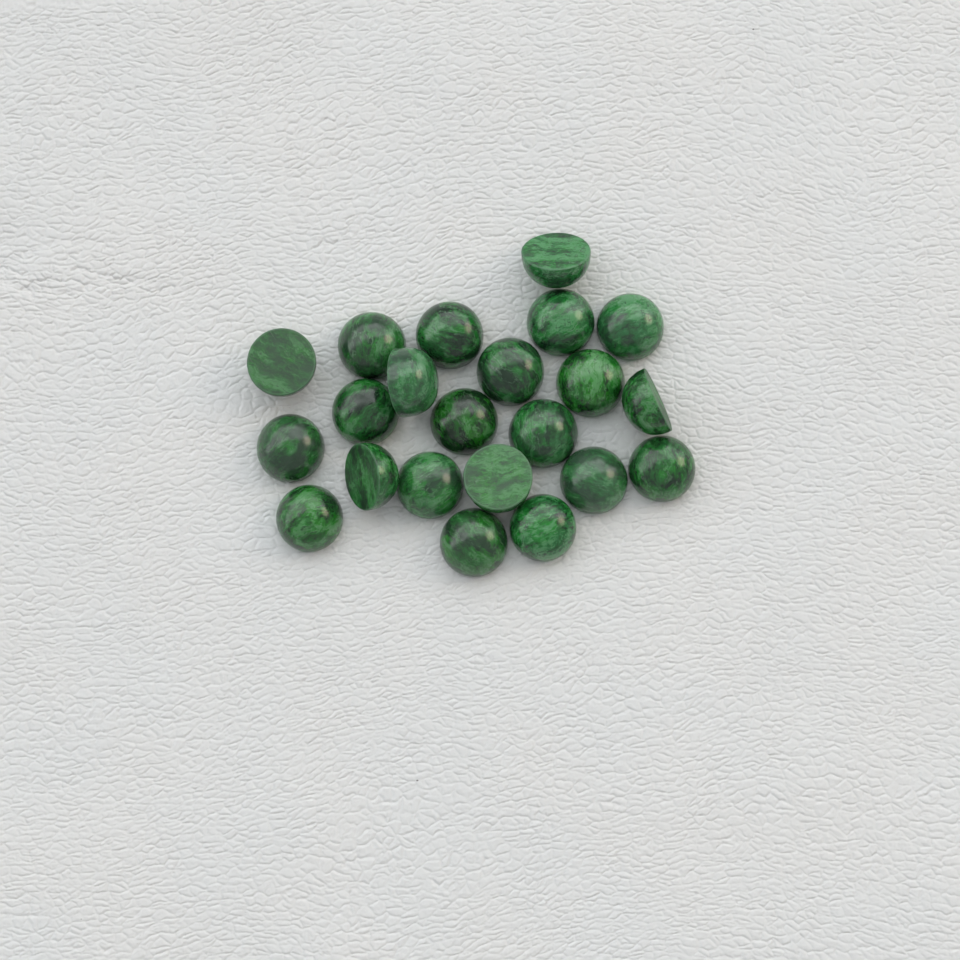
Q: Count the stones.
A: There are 22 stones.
